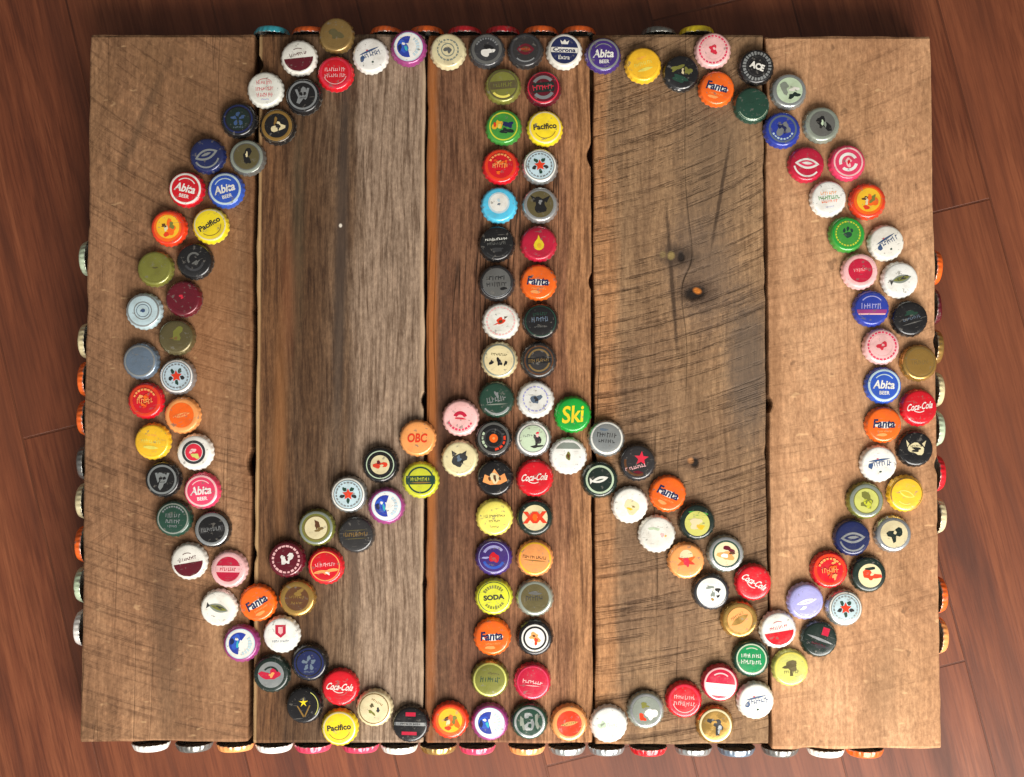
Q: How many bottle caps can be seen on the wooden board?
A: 200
